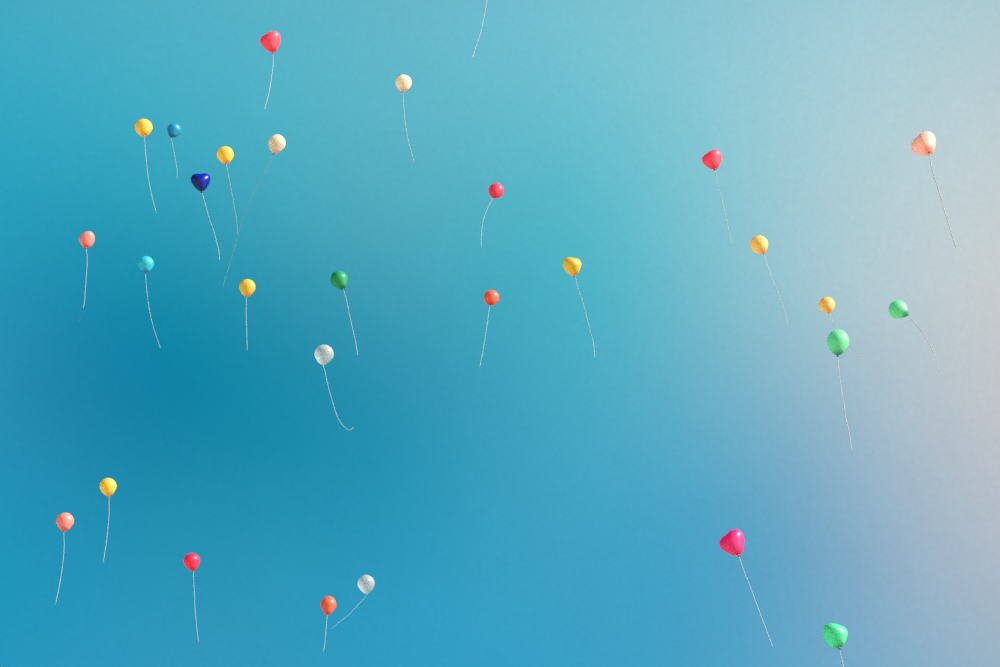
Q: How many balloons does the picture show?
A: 28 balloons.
